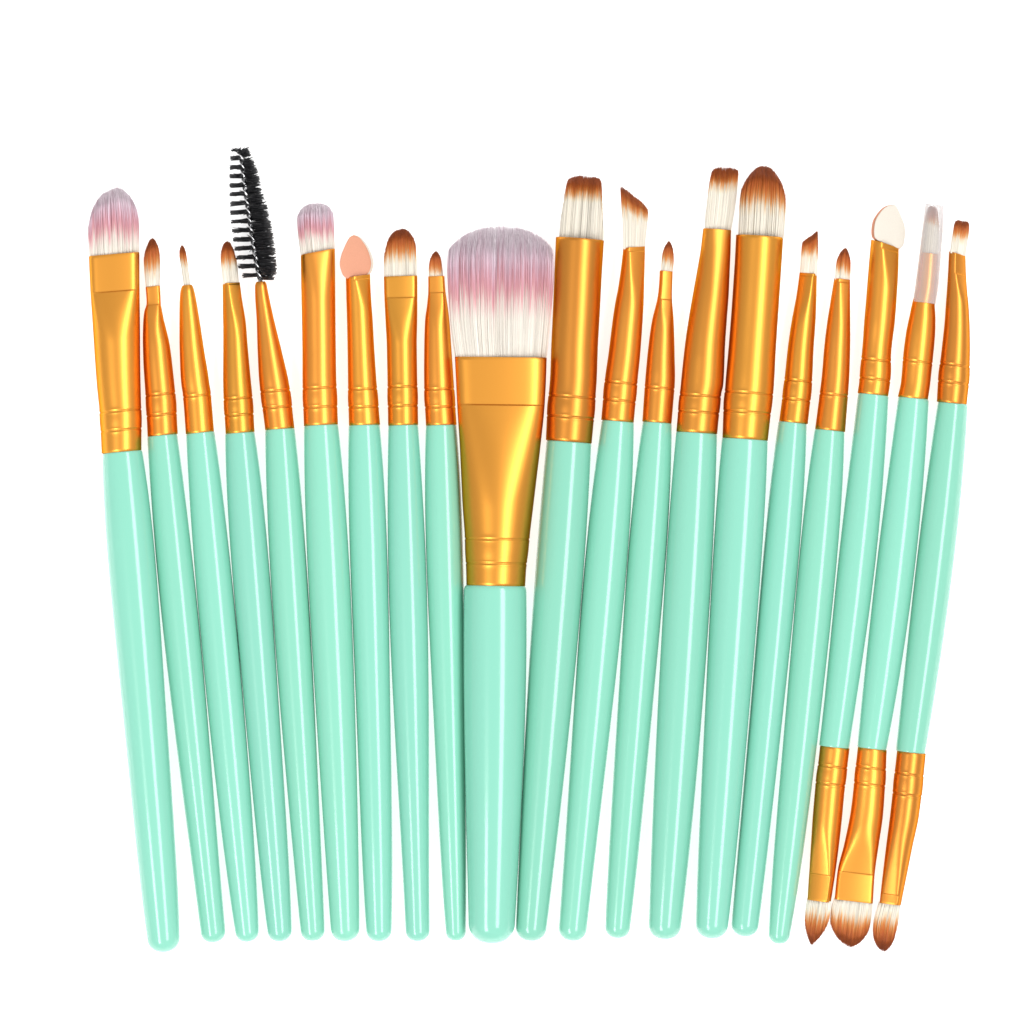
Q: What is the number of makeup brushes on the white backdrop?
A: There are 20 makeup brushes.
